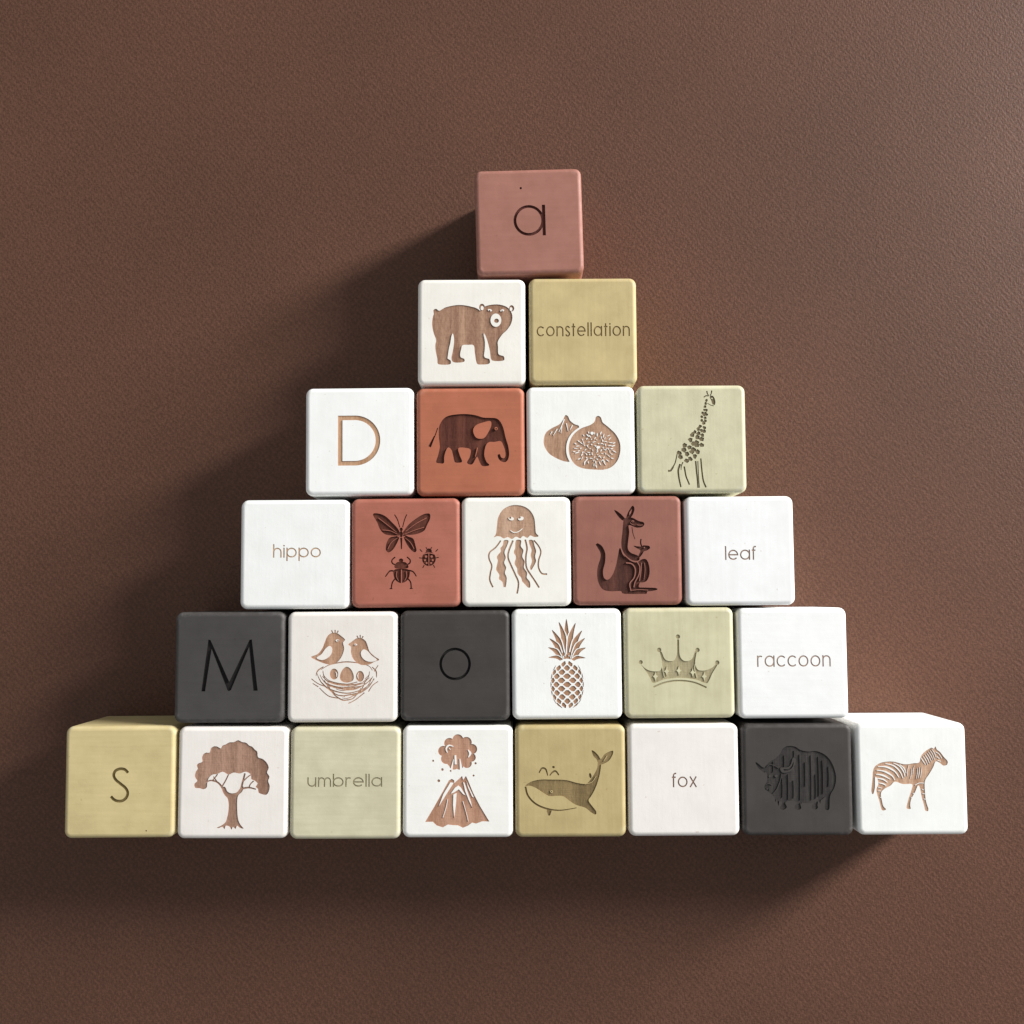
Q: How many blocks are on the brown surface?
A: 26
